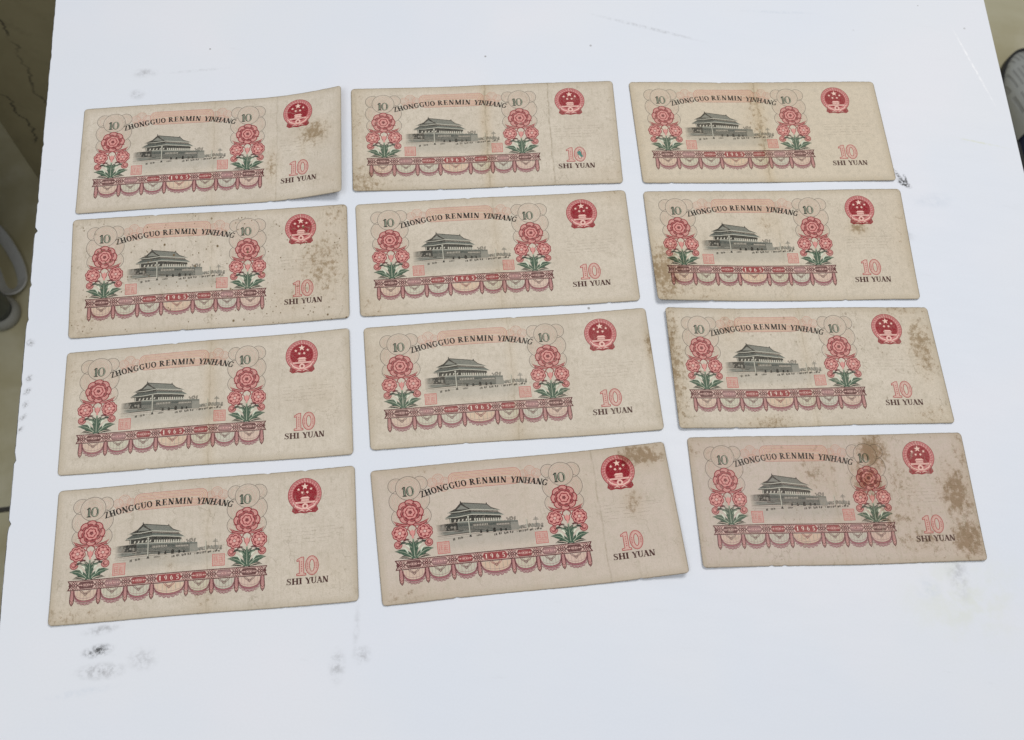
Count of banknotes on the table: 12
